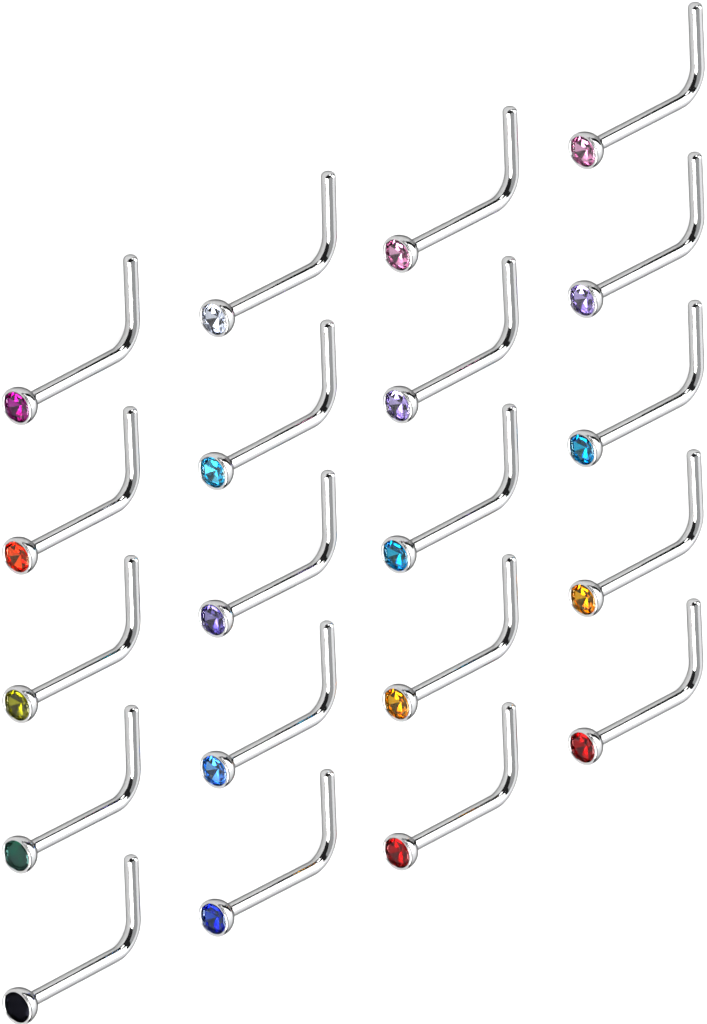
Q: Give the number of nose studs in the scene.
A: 20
